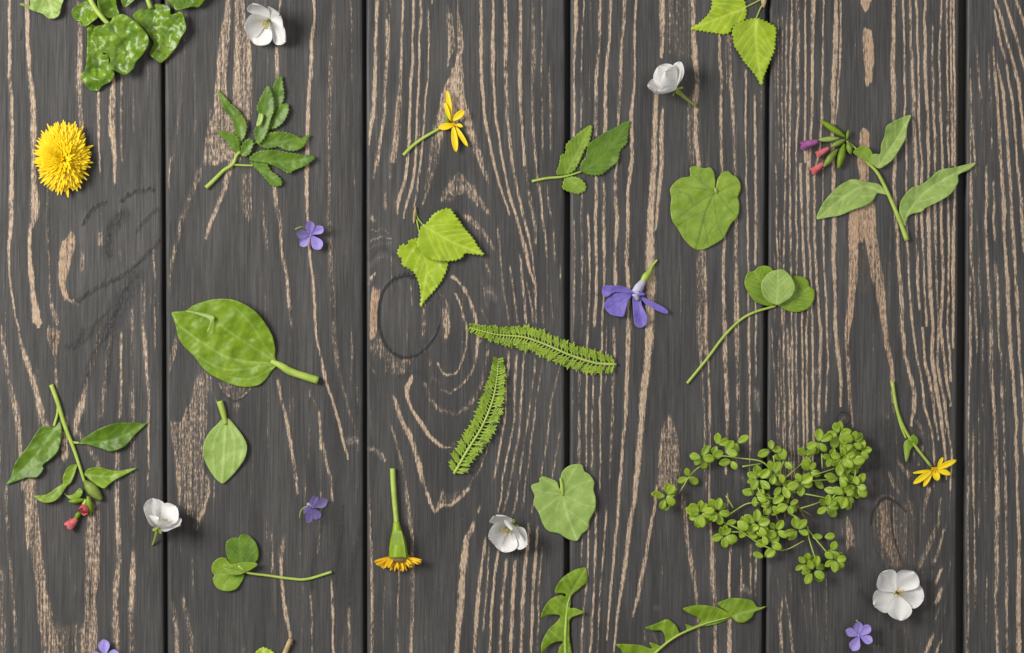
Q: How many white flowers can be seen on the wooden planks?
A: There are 5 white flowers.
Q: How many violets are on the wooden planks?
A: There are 4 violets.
